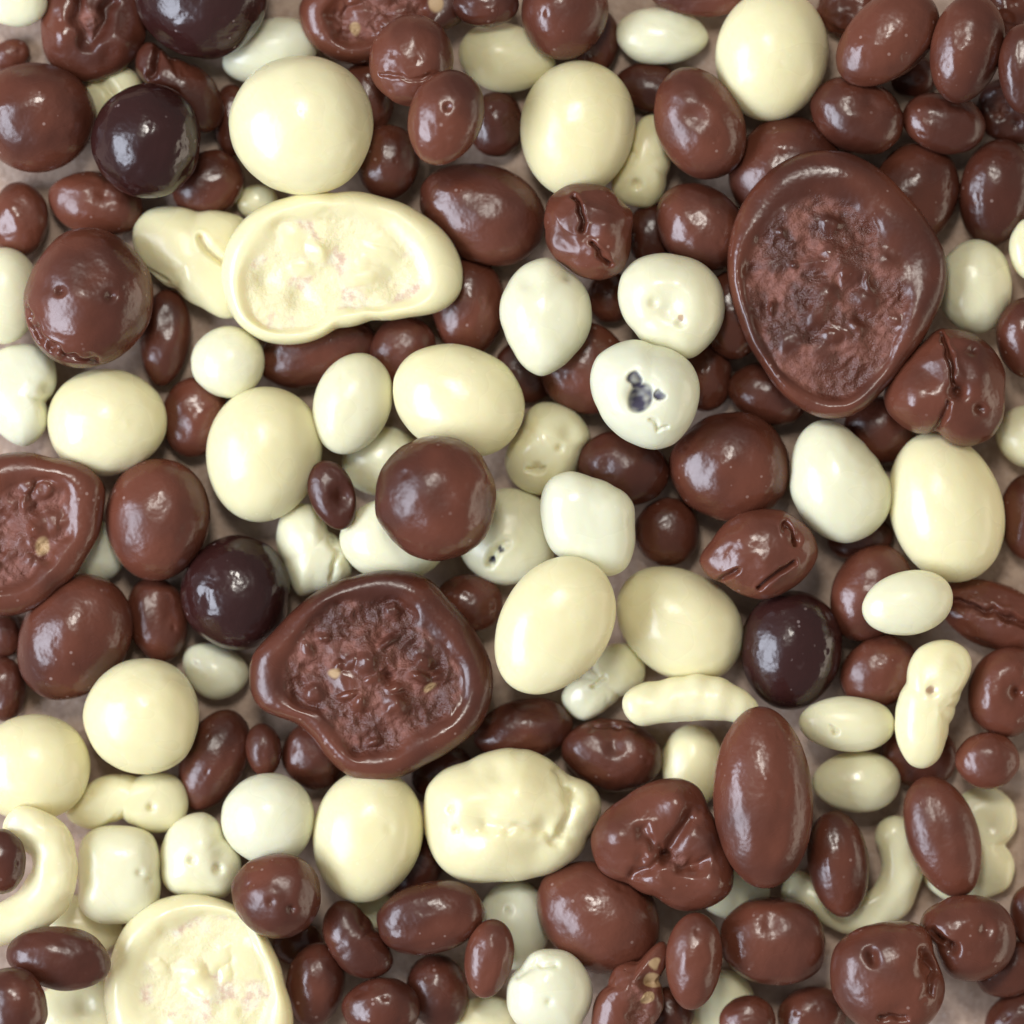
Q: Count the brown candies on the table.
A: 108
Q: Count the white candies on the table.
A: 64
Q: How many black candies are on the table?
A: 4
